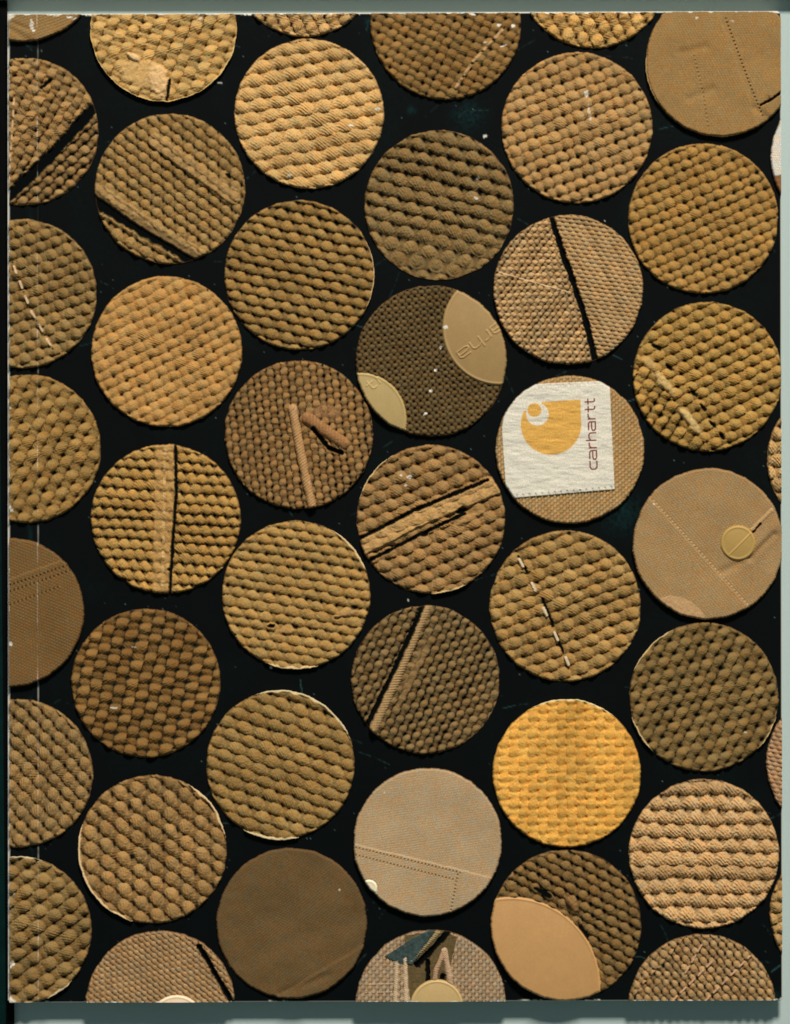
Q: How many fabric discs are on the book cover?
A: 46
